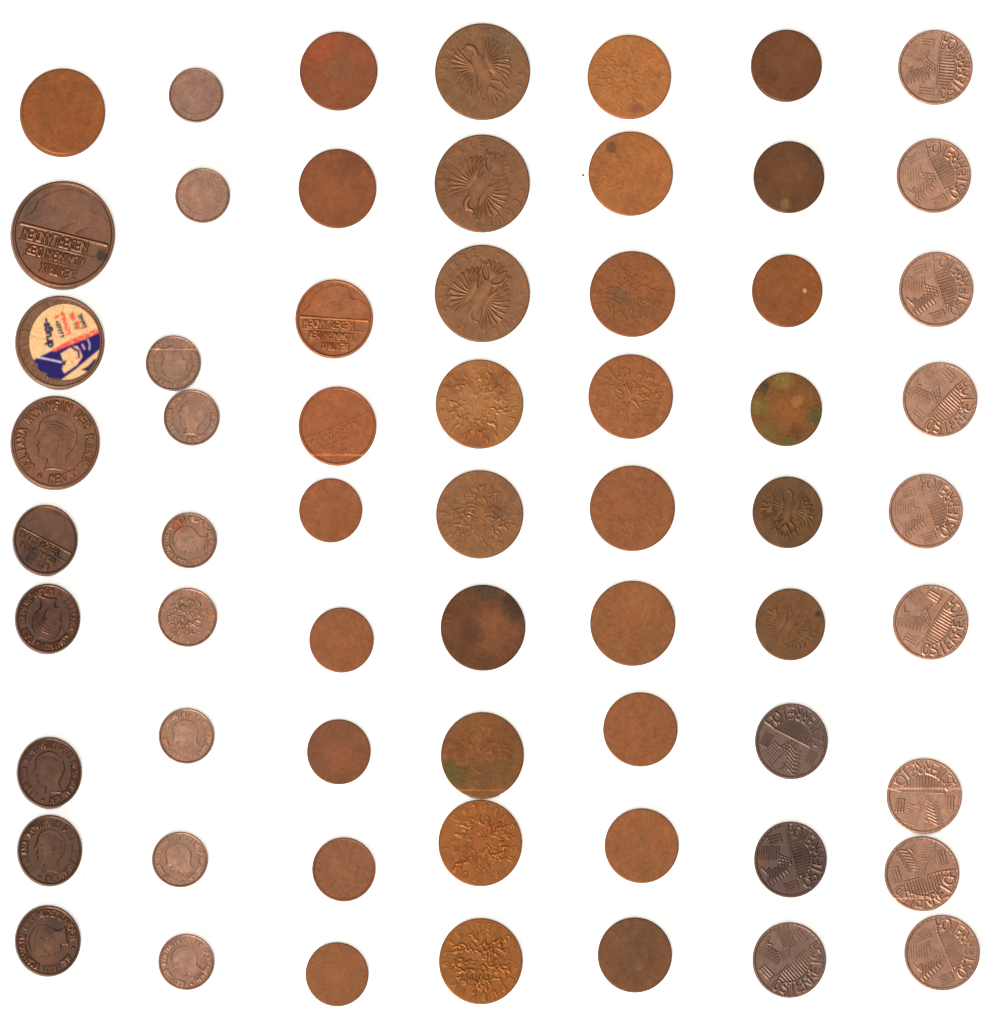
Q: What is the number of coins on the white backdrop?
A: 63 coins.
